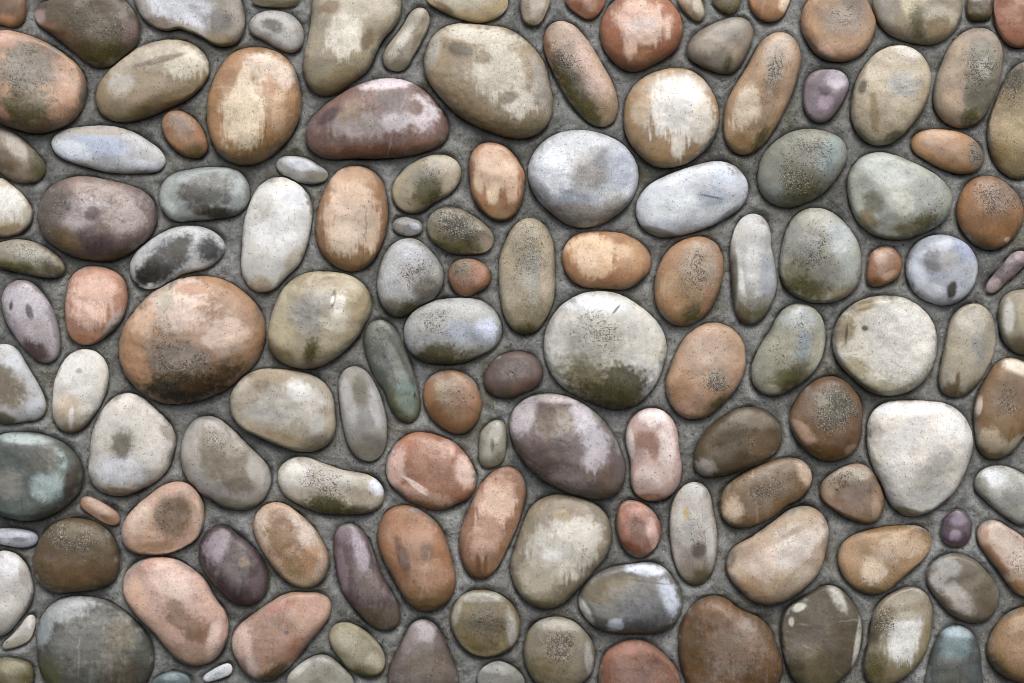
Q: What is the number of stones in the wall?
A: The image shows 133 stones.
